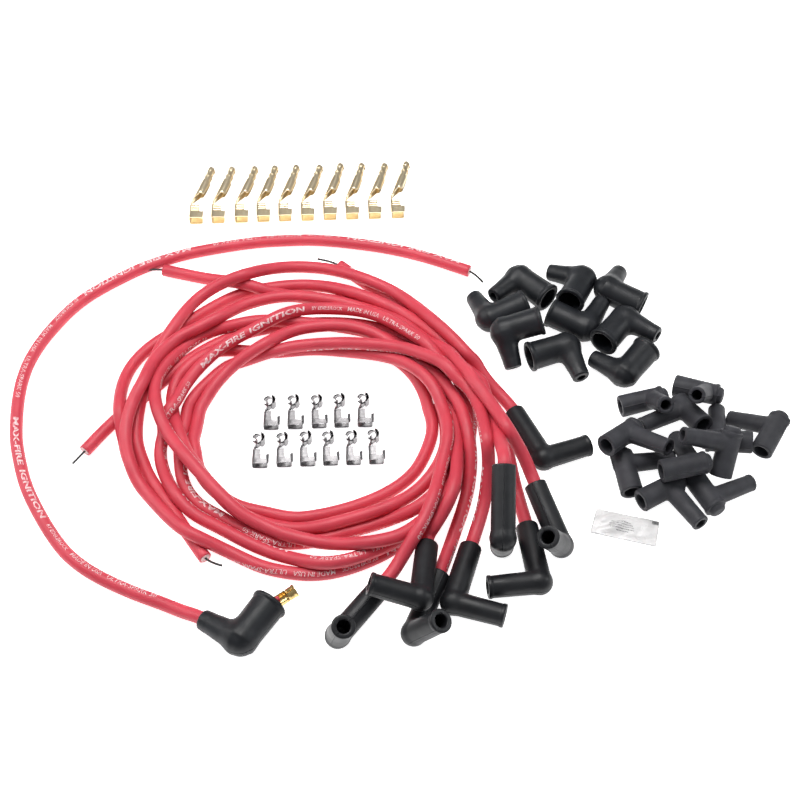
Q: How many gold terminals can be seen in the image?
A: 10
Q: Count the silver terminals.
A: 11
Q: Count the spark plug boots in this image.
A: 29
